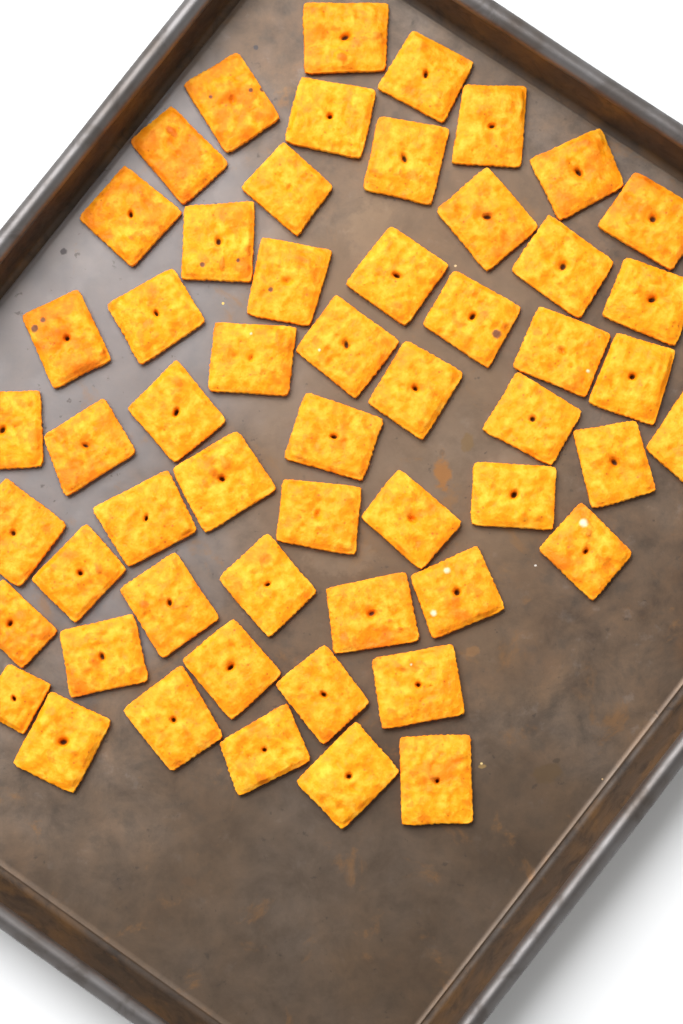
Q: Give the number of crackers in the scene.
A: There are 55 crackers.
